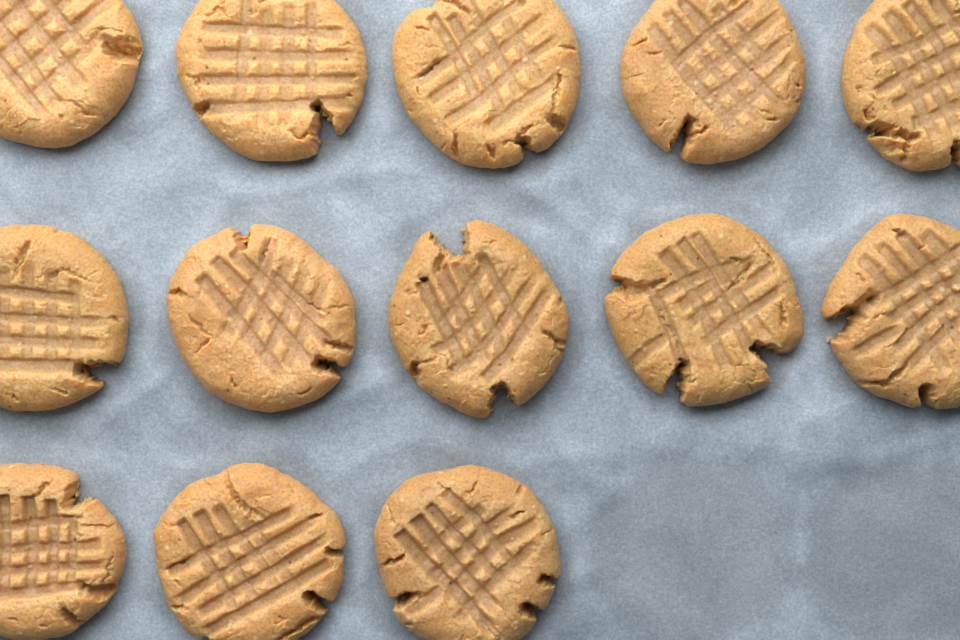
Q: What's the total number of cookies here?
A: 13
